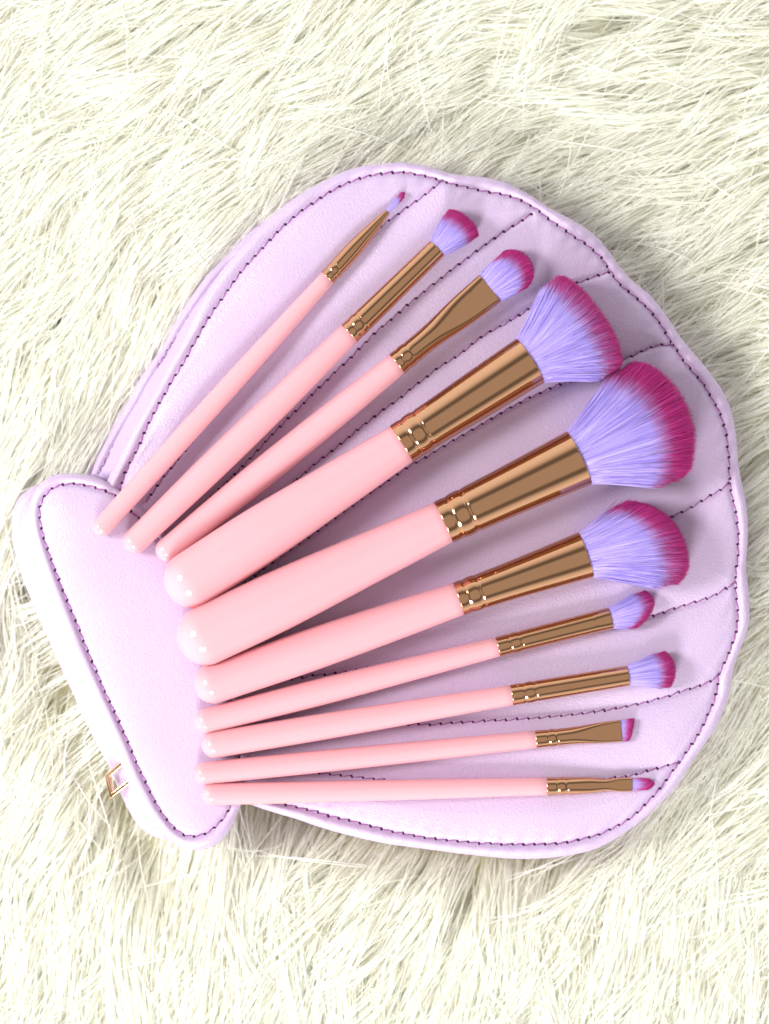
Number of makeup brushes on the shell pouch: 10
